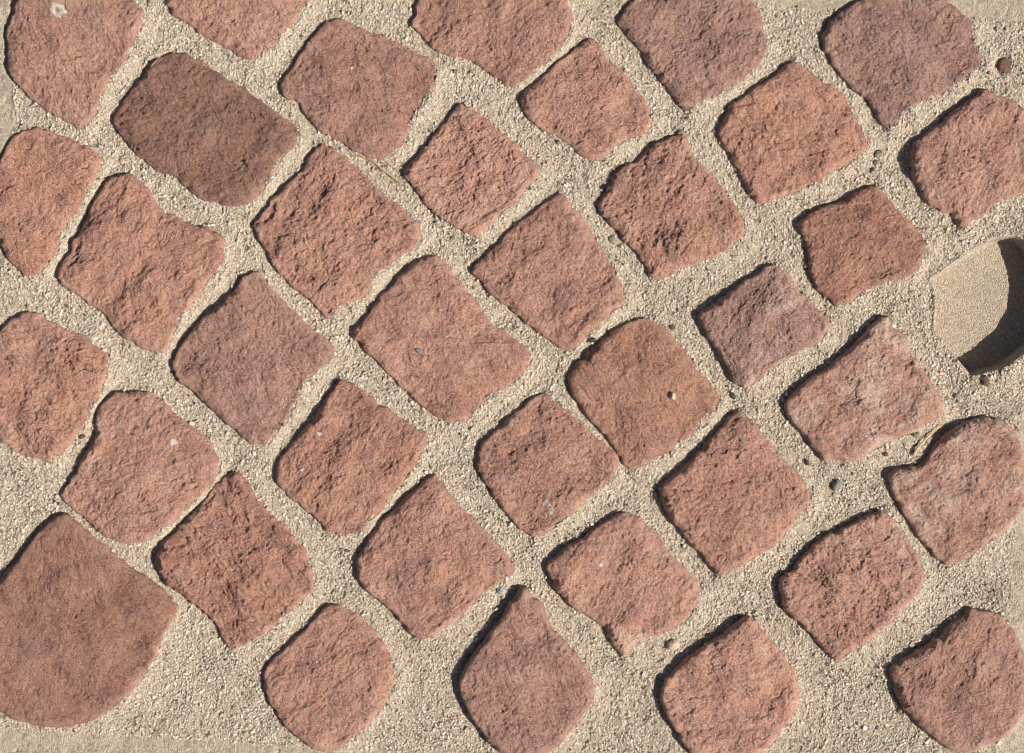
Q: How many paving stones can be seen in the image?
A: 37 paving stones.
